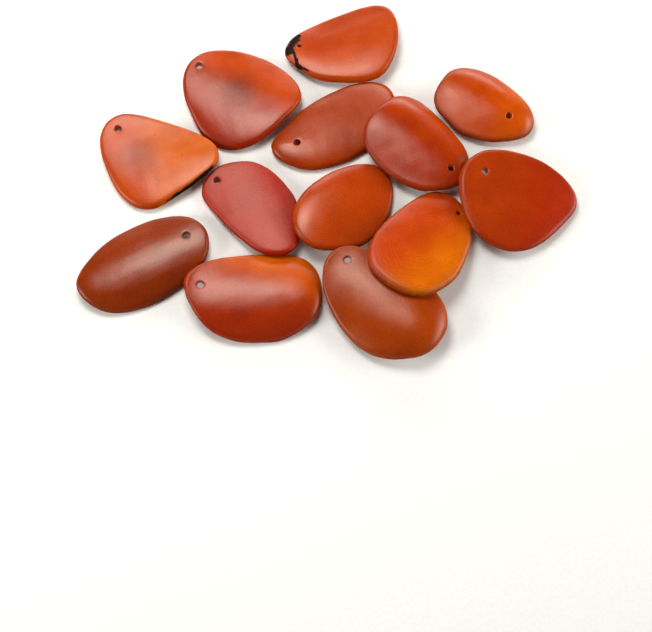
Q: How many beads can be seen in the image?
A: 13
